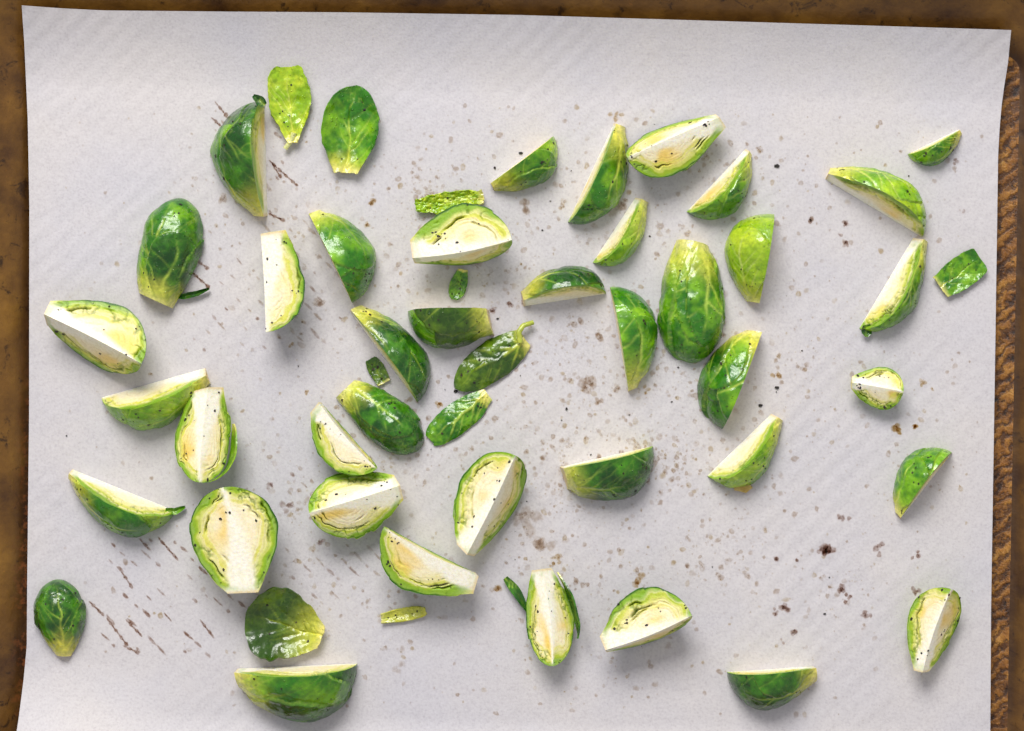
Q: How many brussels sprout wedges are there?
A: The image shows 40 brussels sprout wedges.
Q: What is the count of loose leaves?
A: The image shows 10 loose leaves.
